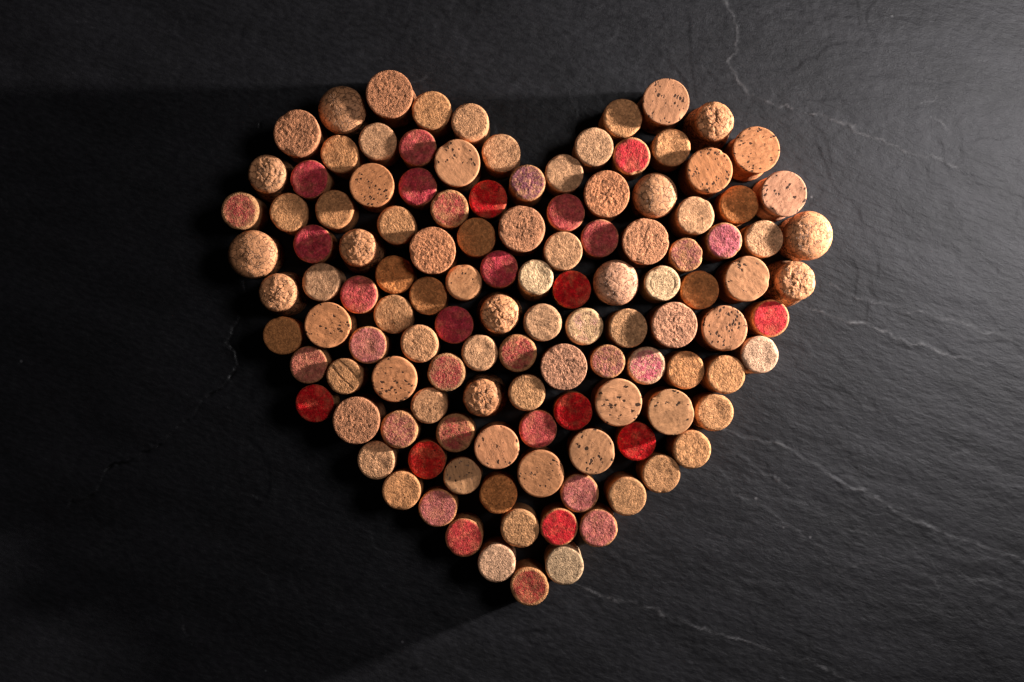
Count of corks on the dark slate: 121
